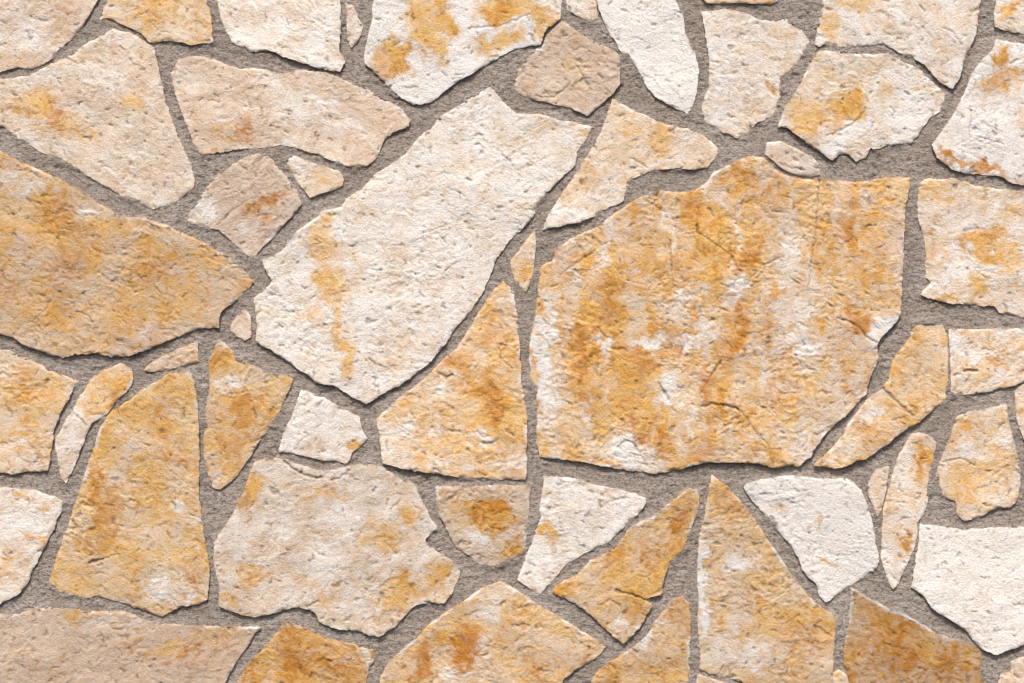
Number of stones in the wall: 55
